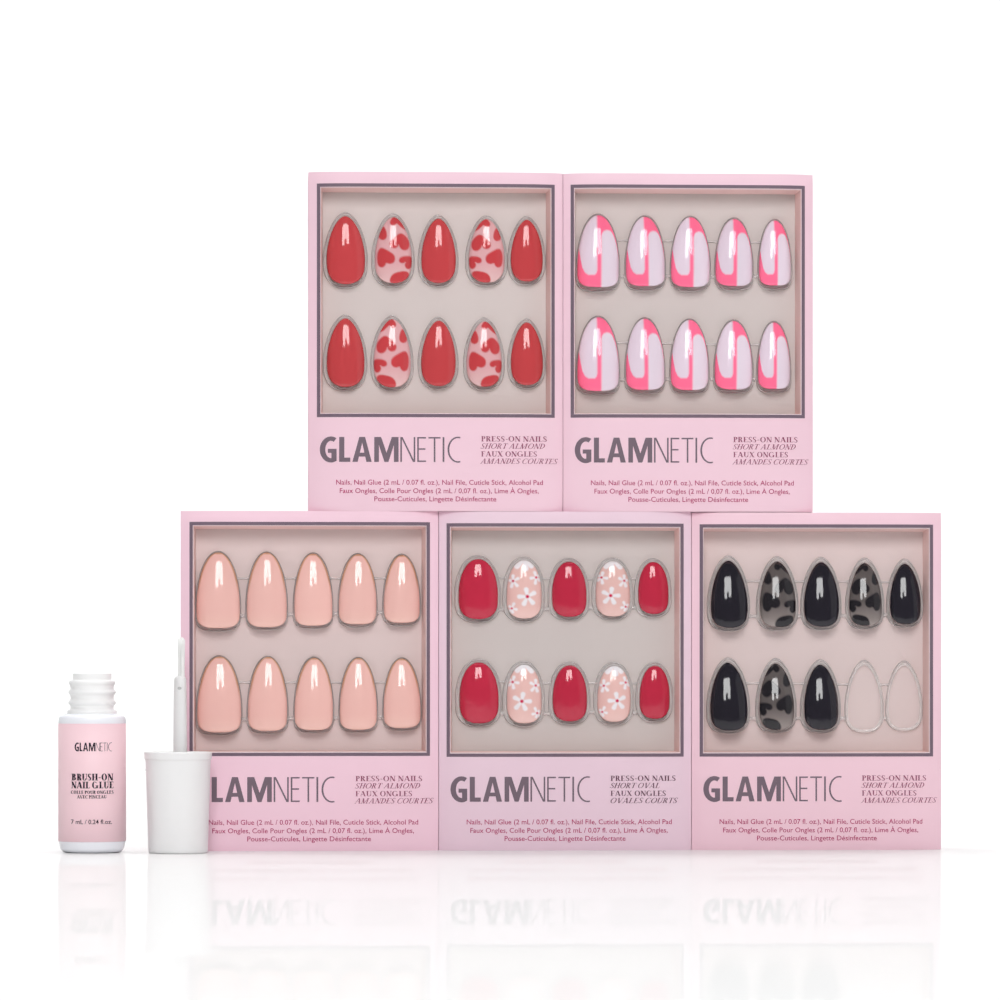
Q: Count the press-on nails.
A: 48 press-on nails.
